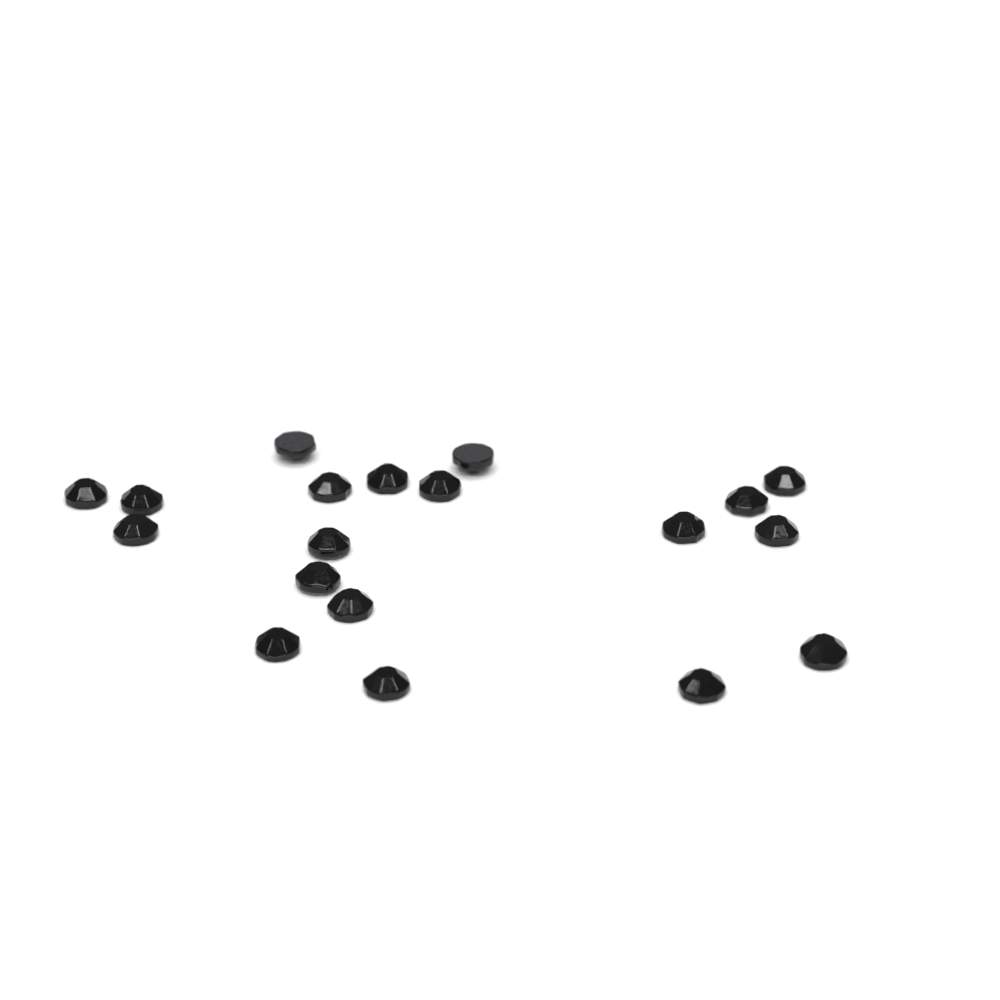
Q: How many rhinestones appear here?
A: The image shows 19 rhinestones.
